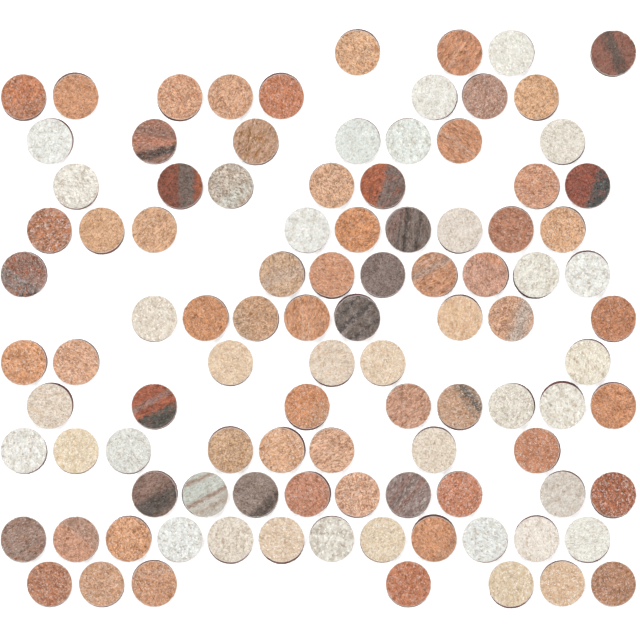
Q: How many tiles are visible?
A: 101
